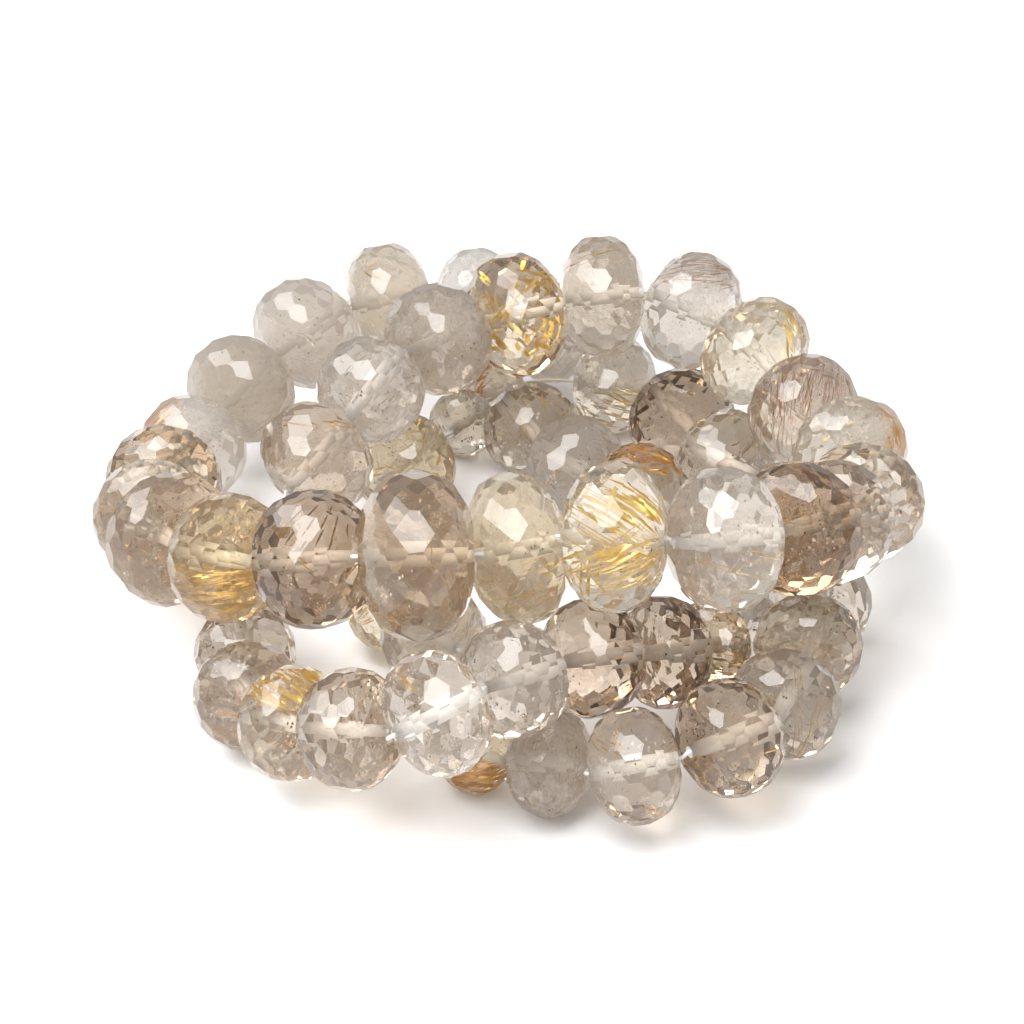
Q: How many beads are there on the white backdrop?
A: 55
